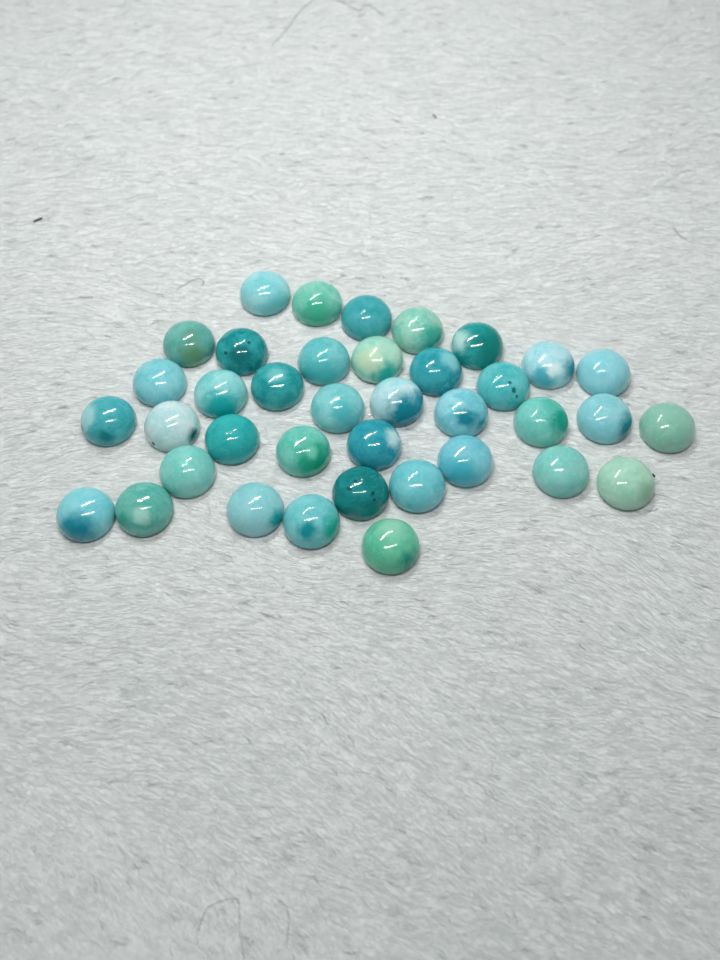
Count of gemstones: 38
